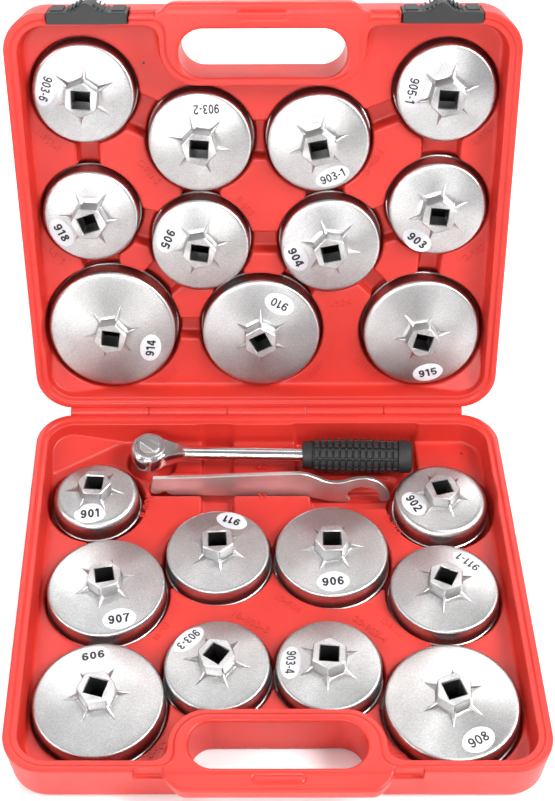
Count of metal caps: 21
